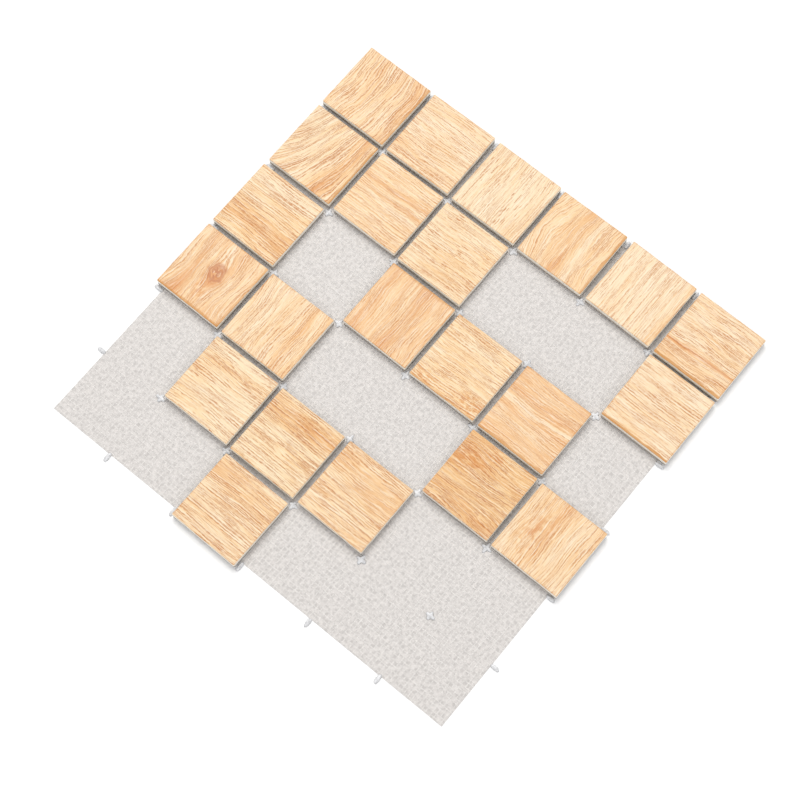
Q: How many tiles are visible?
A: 22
